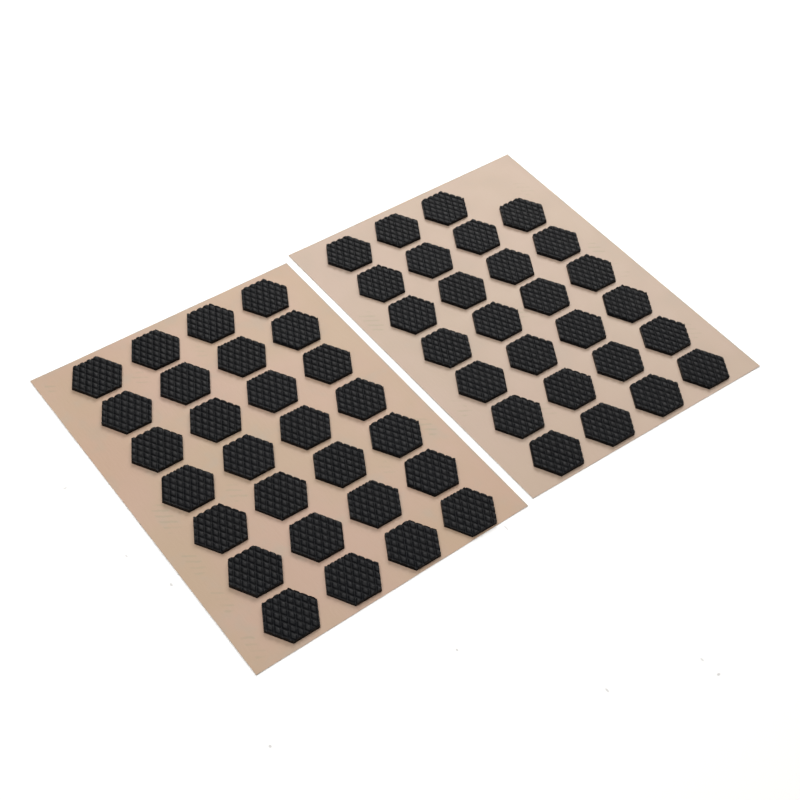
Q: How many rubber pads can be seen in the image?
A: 55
